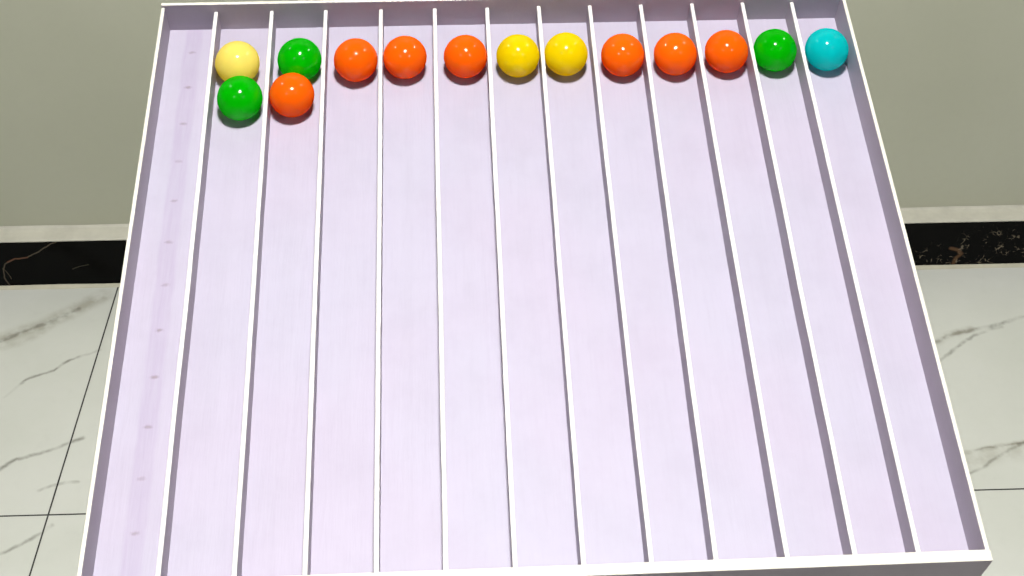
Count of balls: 14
